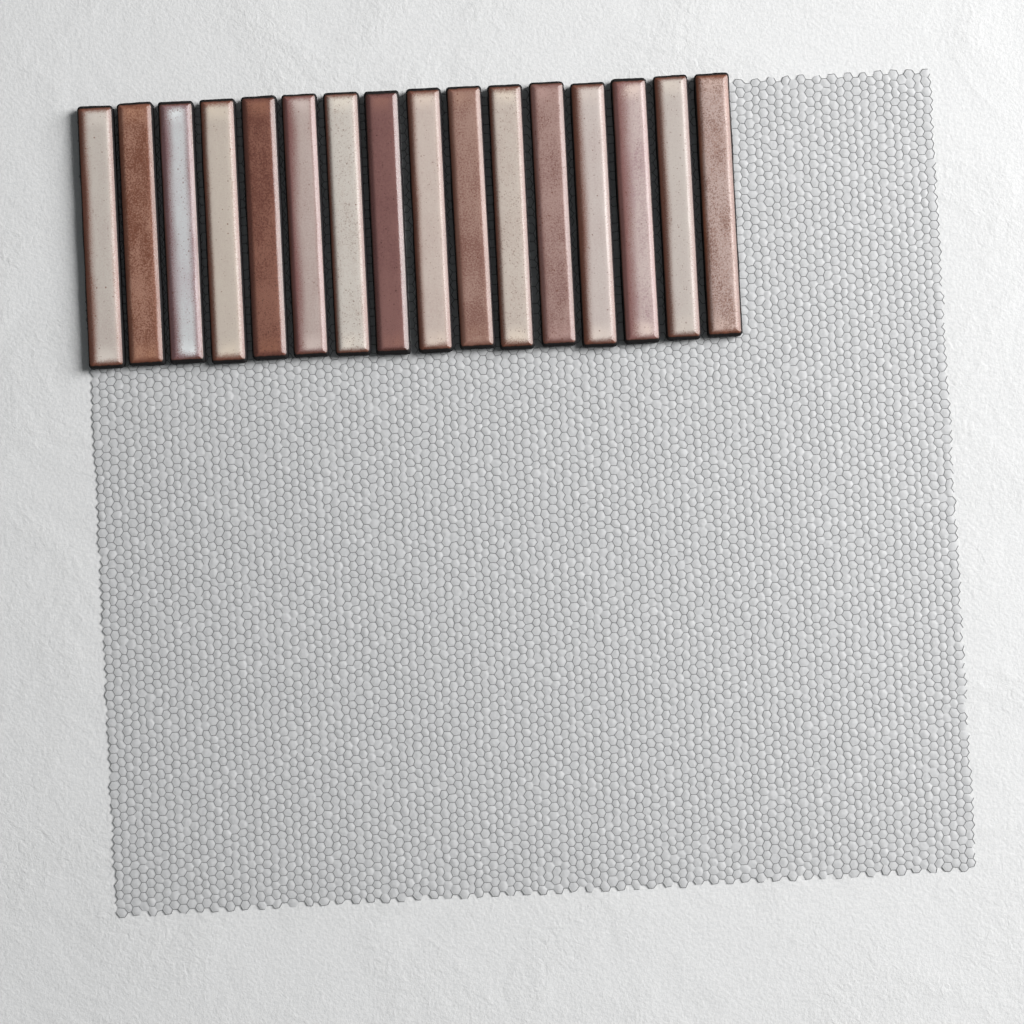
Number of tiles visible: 16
